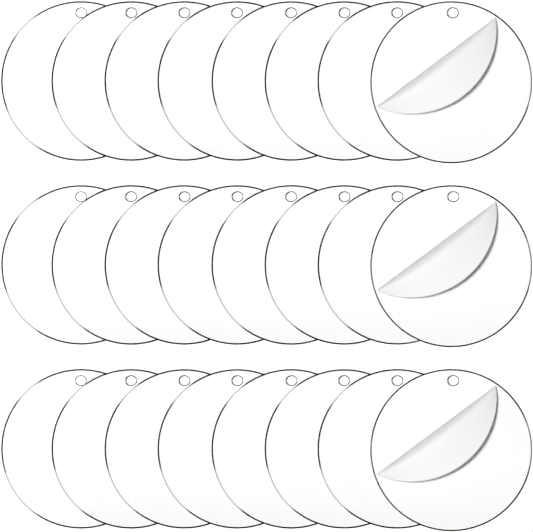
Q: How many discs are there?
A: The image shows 24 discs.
